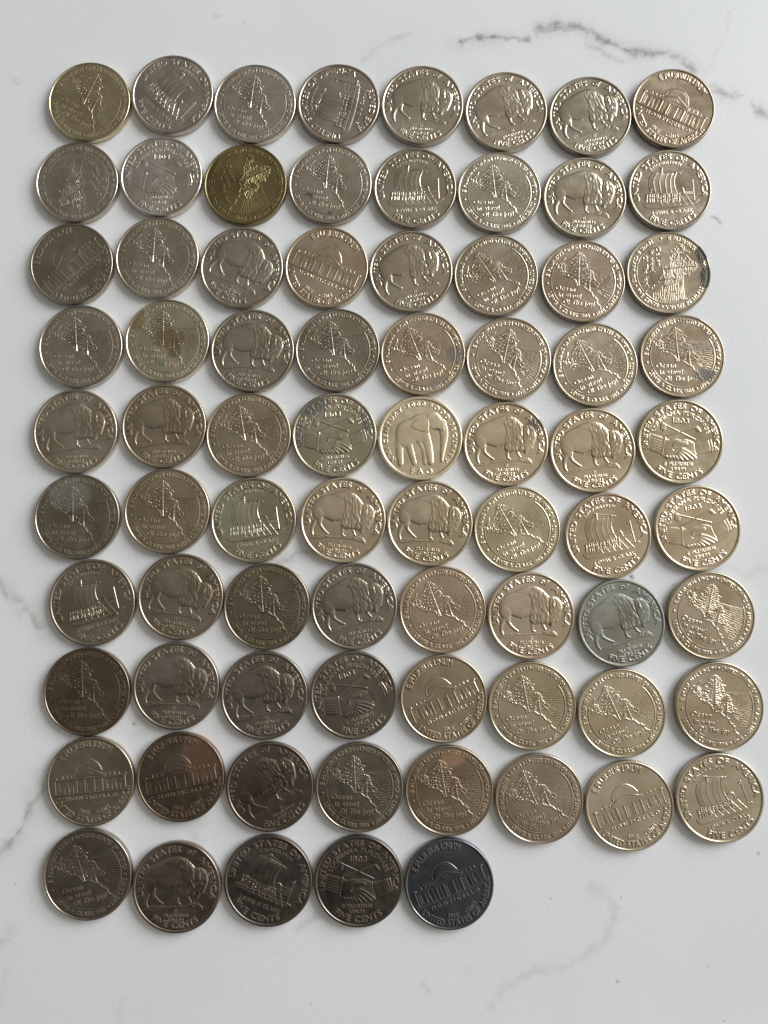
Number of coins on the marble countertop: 77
